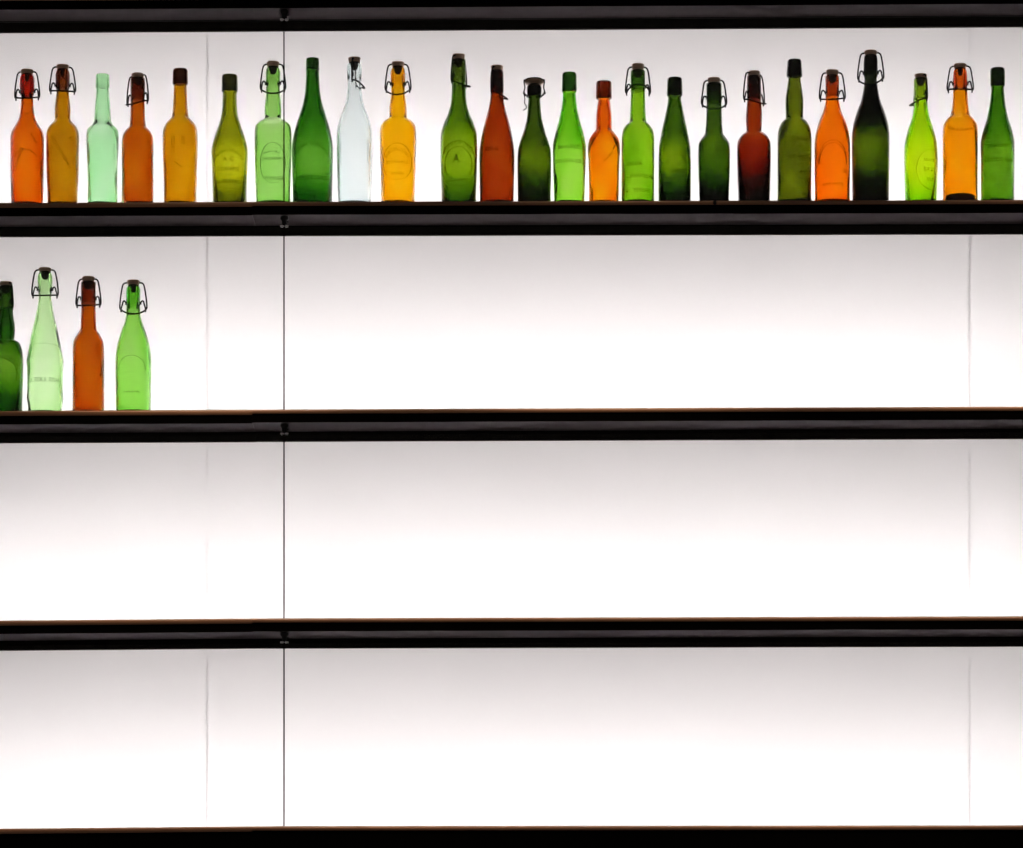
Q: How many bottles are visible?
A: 29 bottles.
